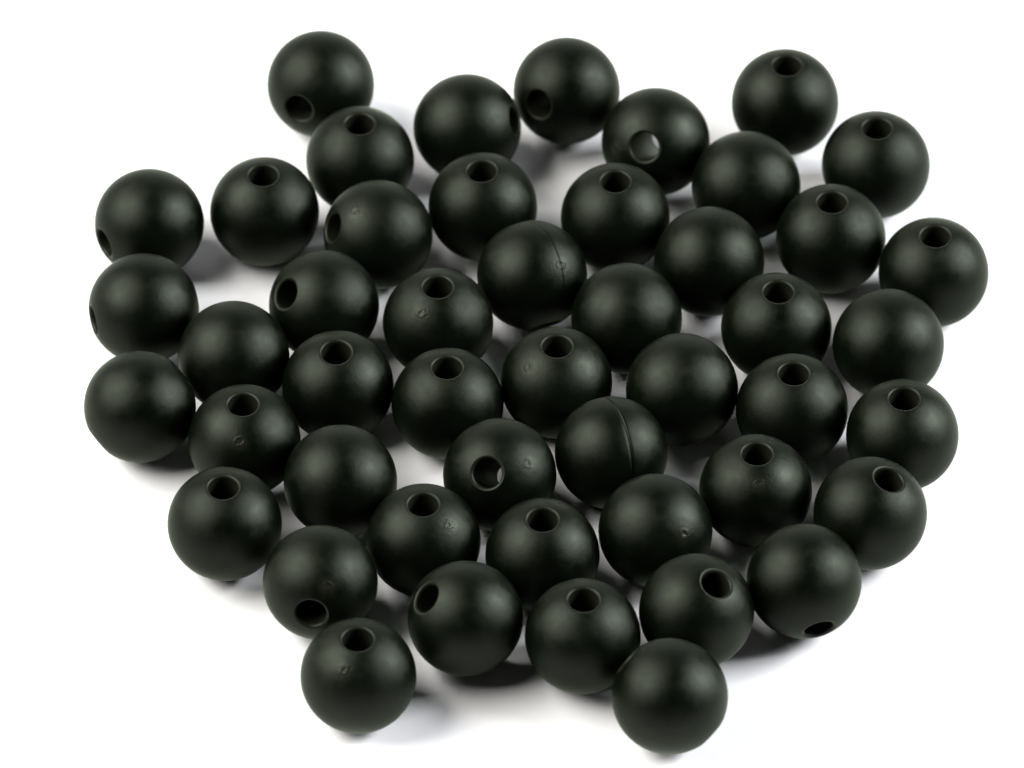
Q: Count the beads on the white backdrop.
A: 48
